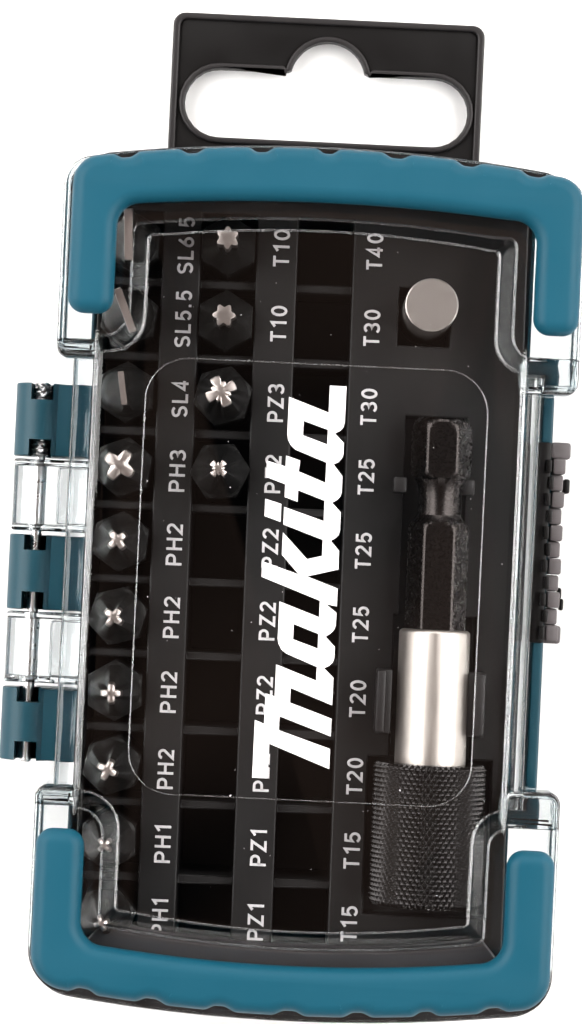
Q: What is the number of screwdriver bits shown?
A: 14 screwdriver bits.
